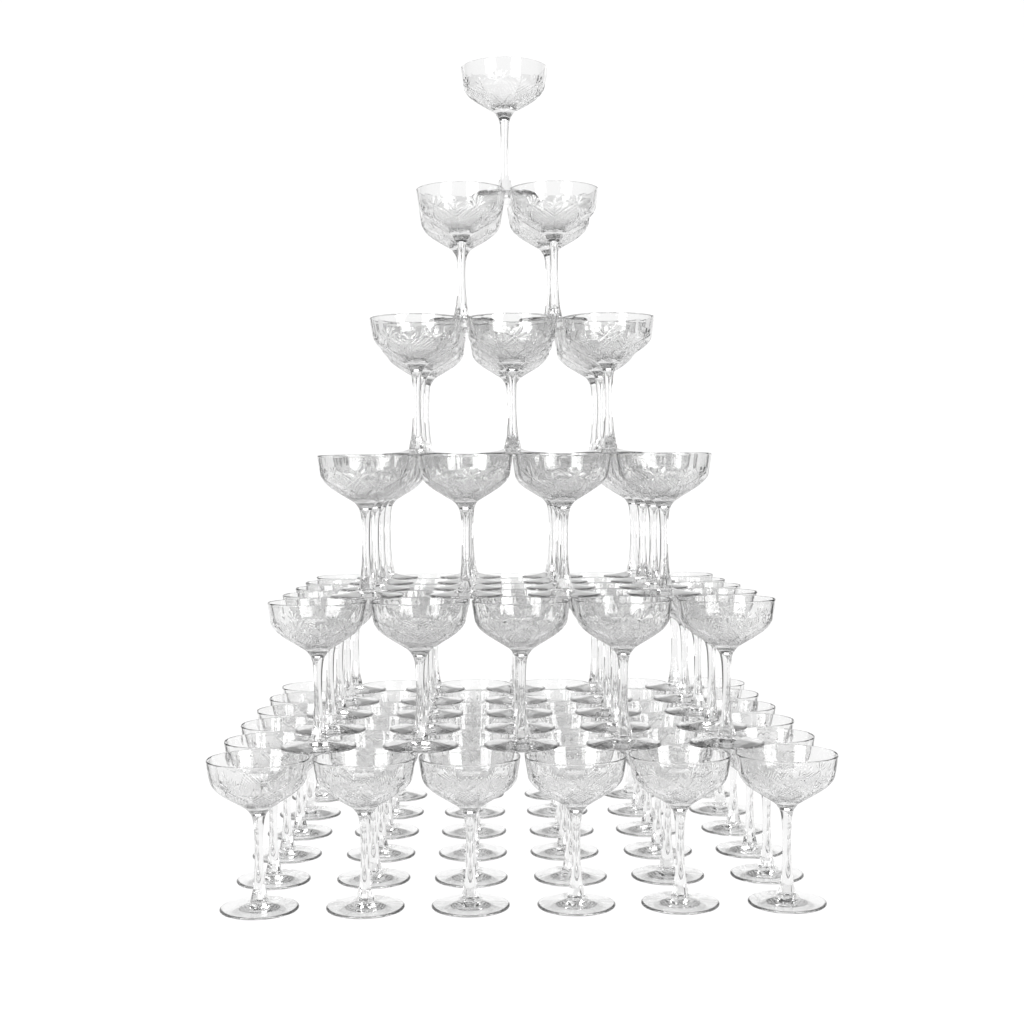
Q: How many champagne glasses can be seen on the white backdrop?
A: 91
